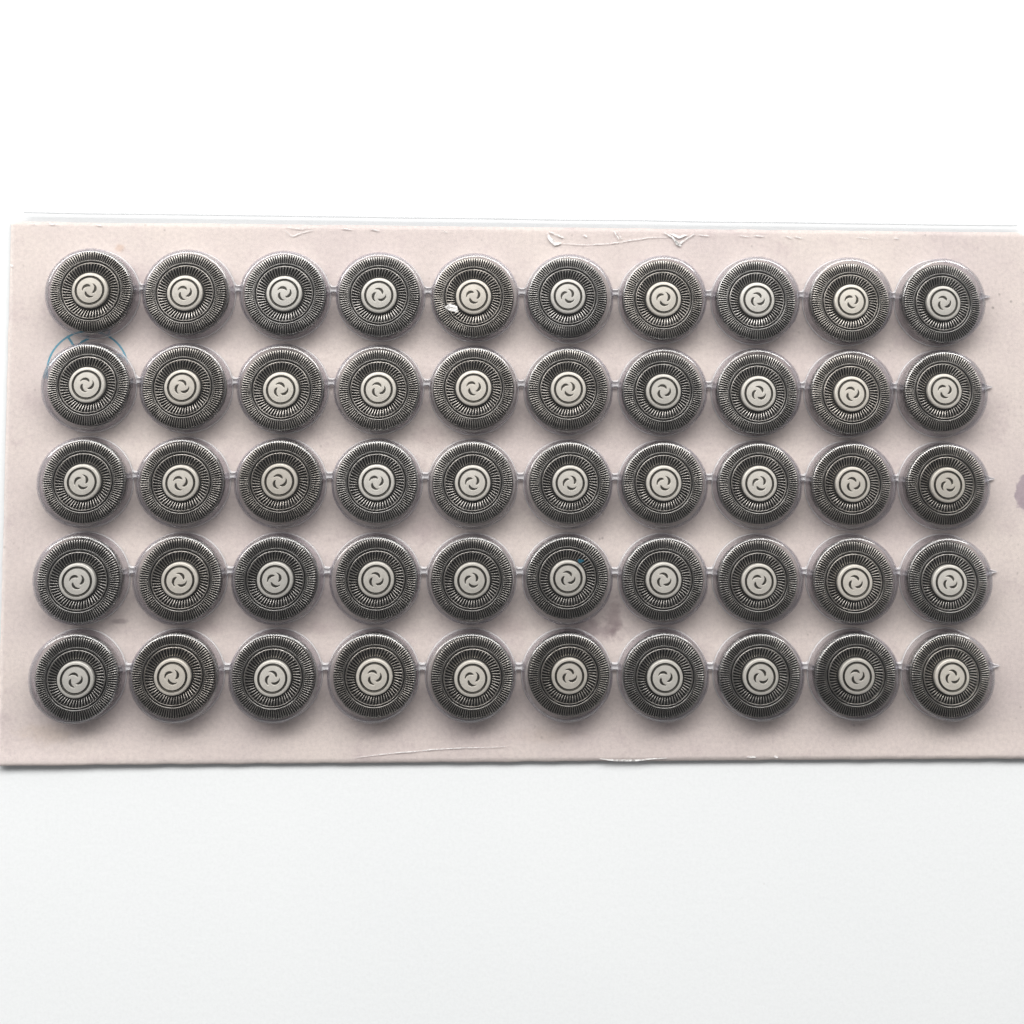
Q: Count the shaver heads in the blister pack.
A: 50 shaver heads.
